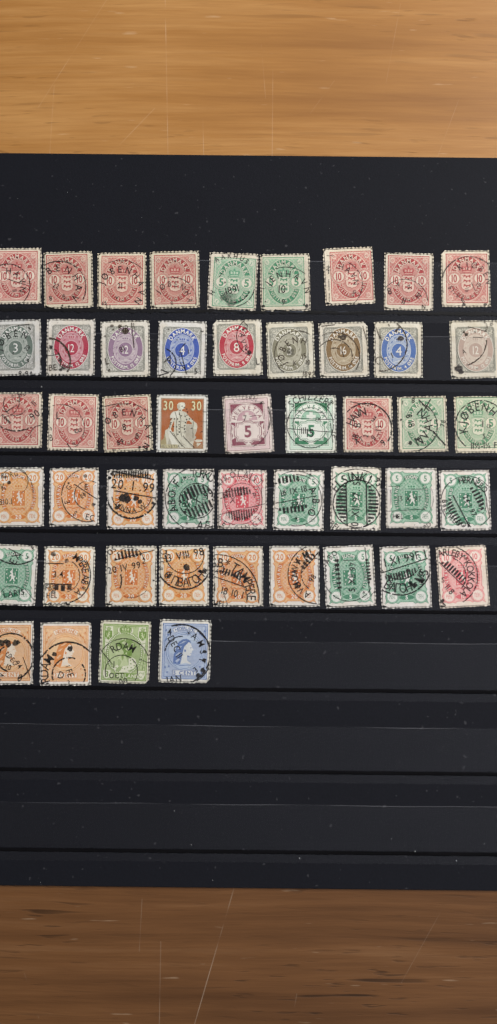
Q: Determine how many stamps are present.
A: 49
